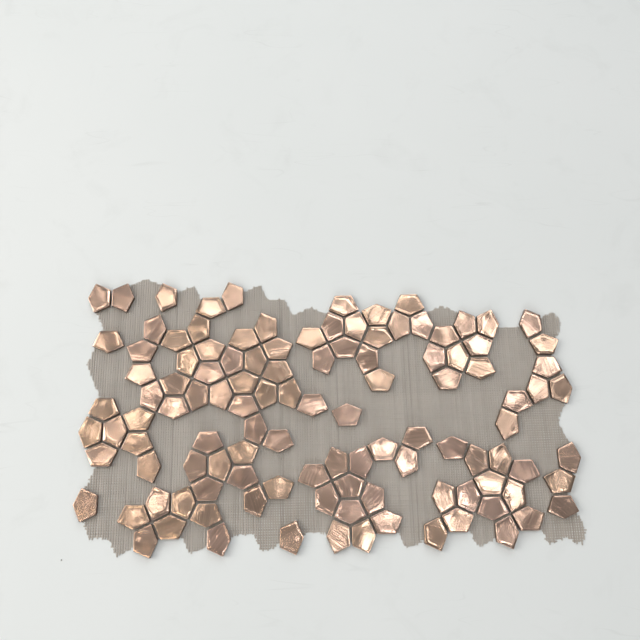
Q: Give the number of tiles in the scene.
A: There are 114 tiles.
